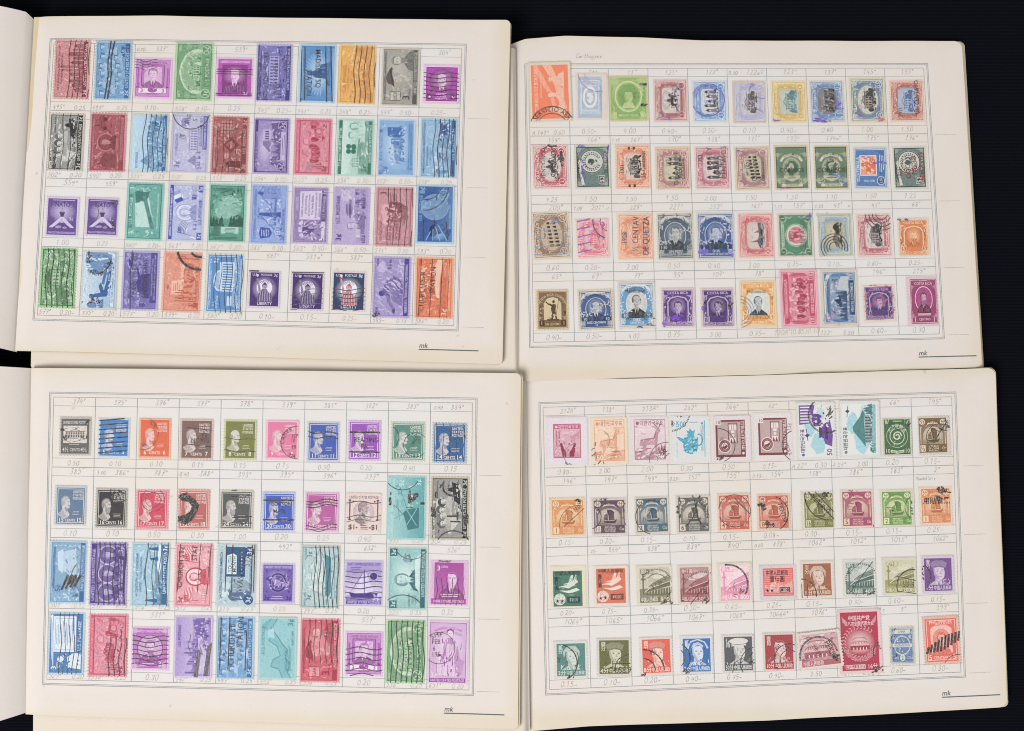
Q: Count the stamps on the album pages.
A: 160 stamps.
